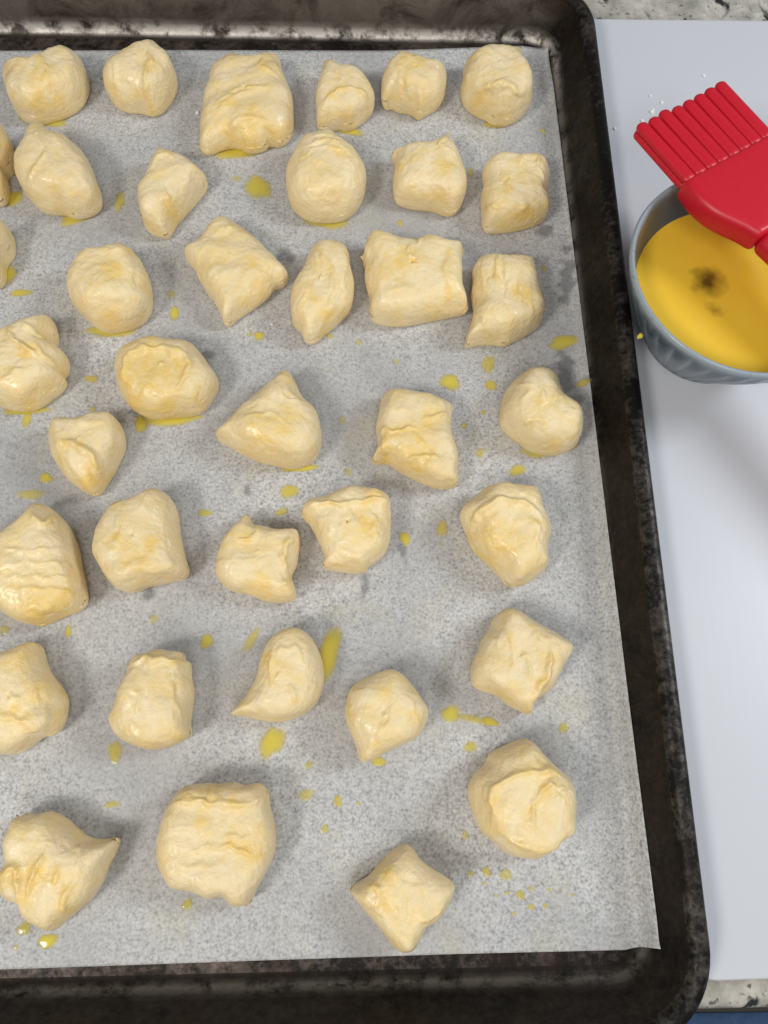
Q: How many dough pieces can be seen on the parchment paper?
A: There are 38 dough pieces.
